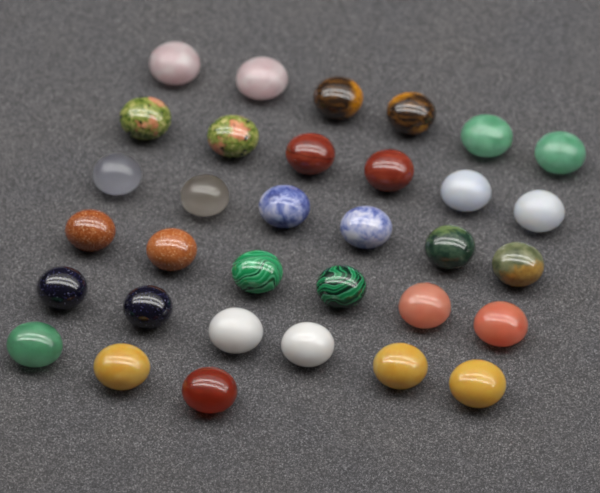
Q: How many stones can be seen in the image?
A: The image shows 33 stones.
